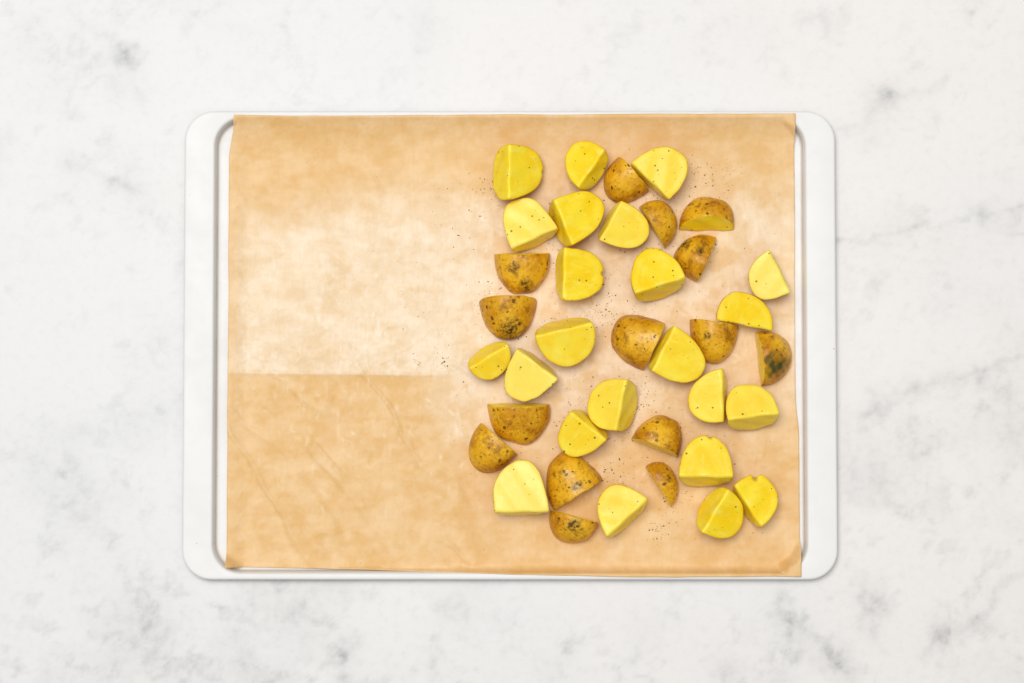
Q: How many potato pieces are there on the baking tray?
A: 38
